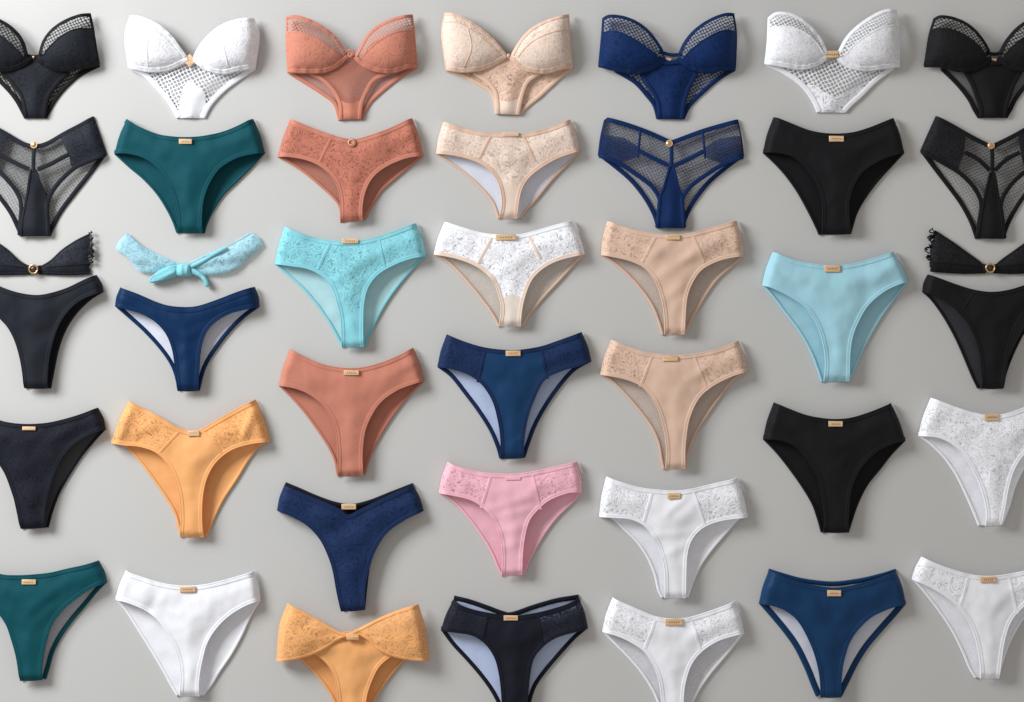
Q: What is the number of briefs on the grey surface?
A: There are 31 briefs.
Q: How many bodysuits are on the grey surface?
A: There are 7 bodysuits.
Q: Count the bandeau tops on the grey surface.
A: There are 3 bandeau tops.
